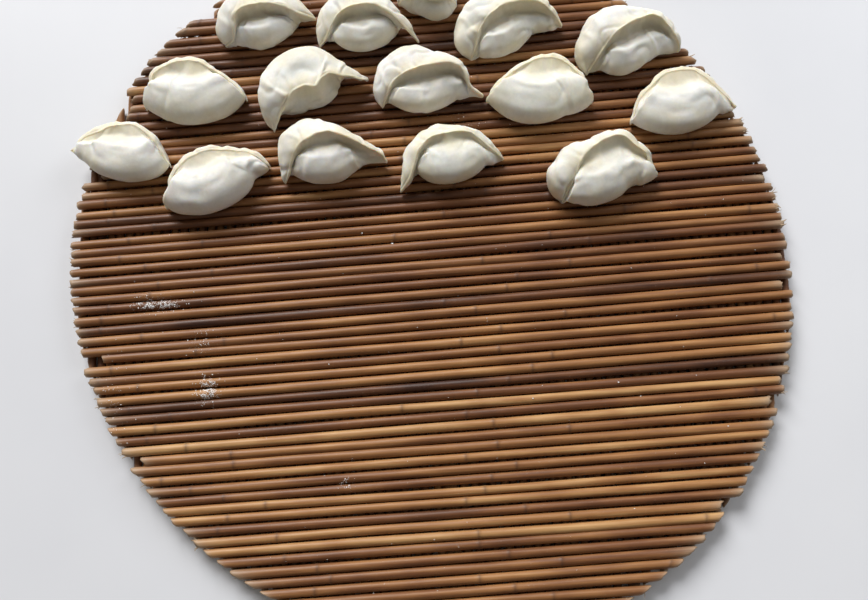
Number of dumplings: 15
